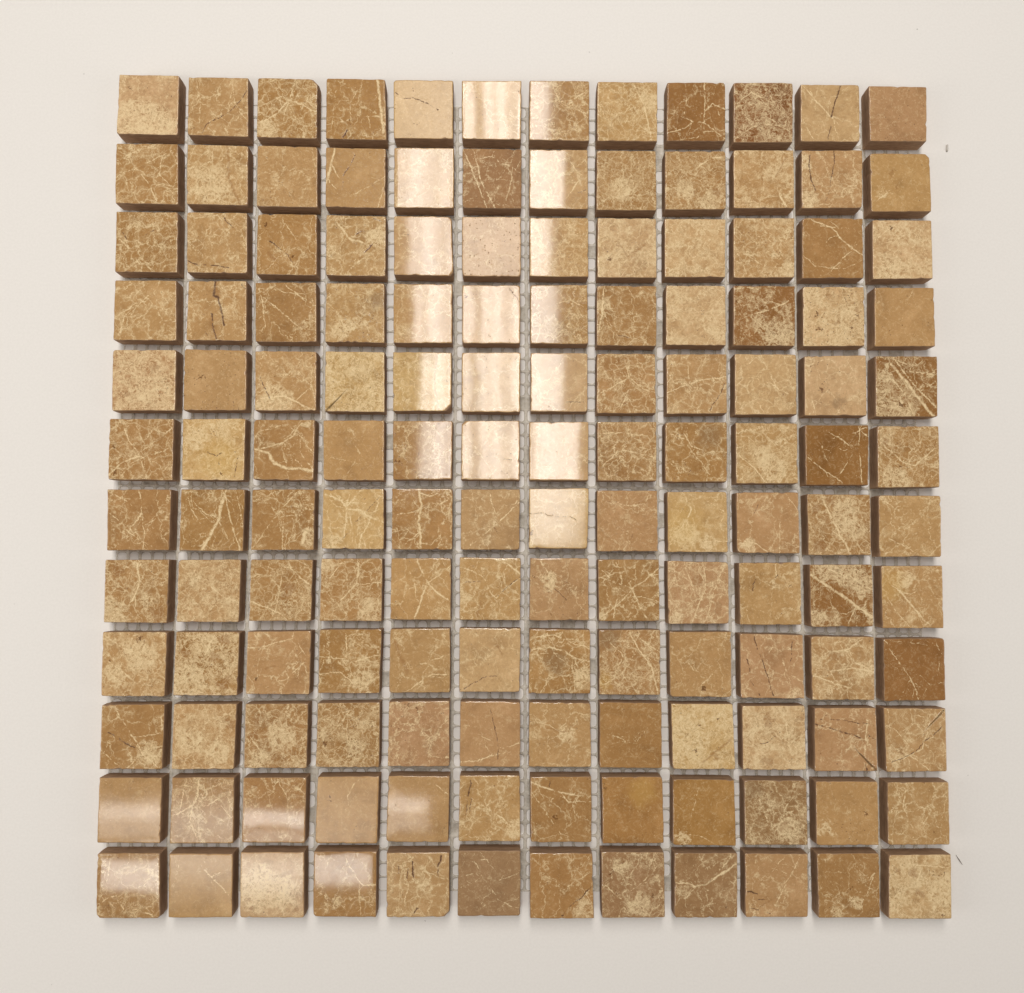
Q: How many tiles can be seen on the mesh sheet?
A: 144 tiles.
